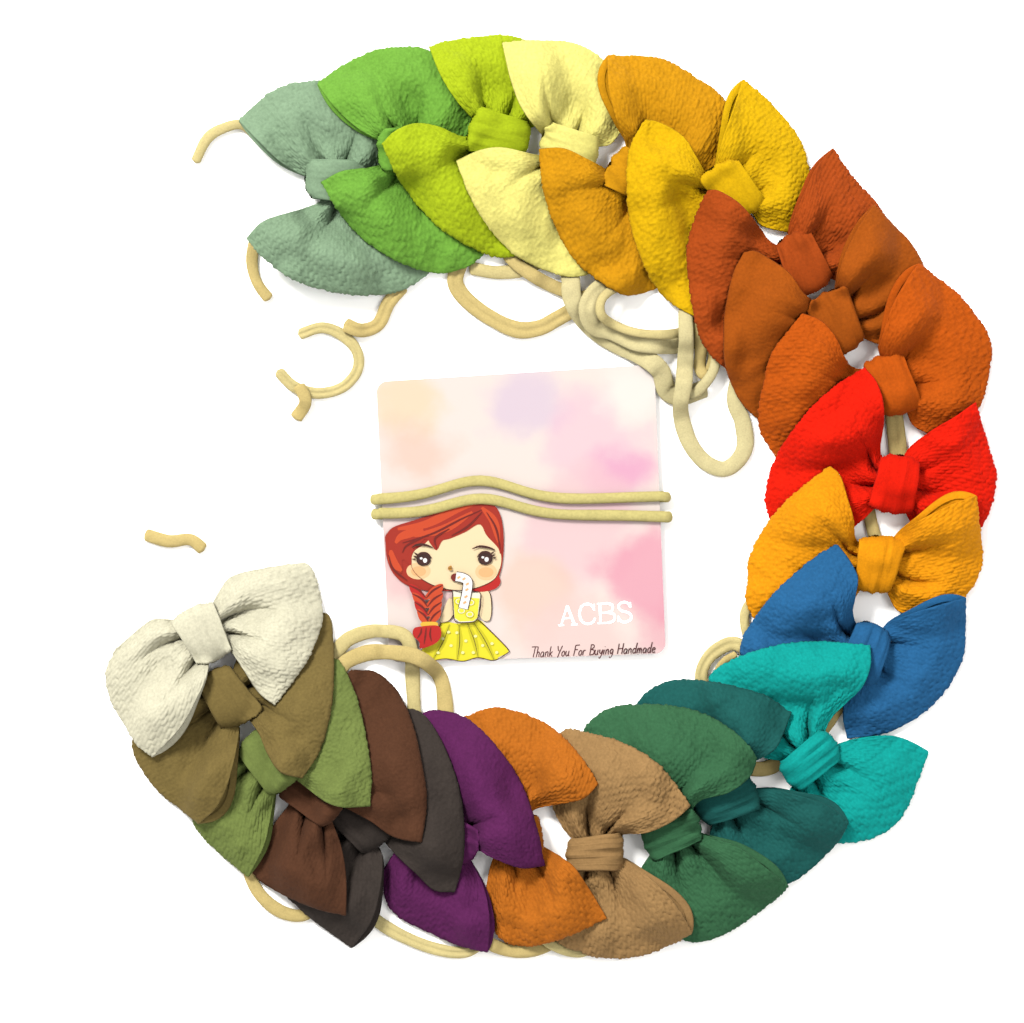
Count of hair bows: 23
